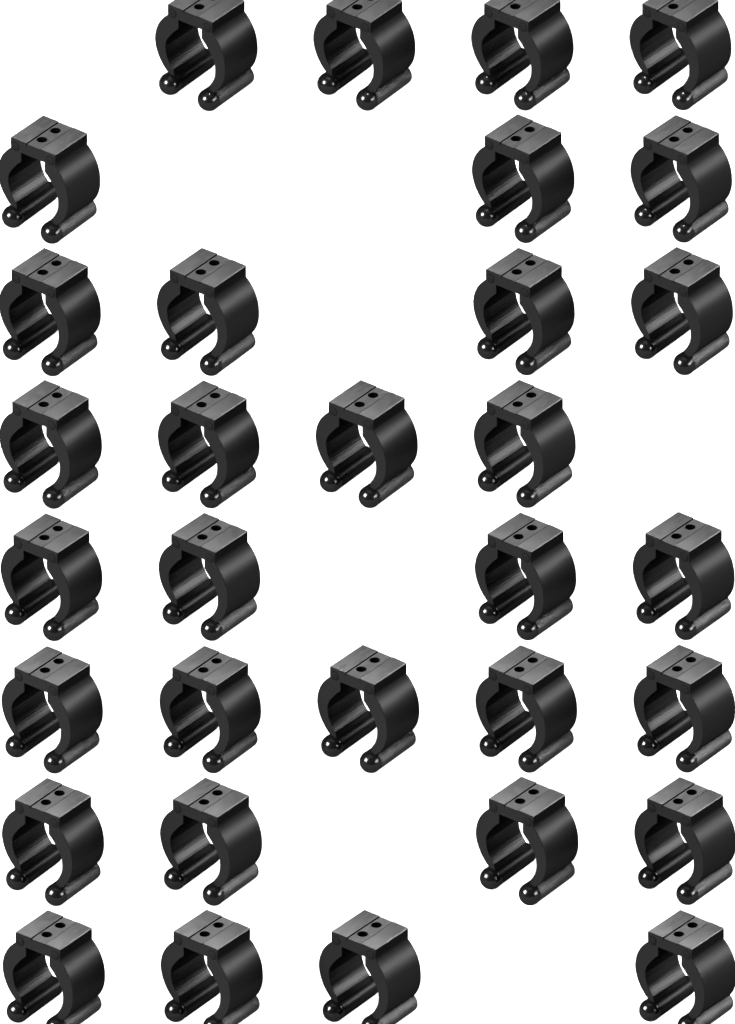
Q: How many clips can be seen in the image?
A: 32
